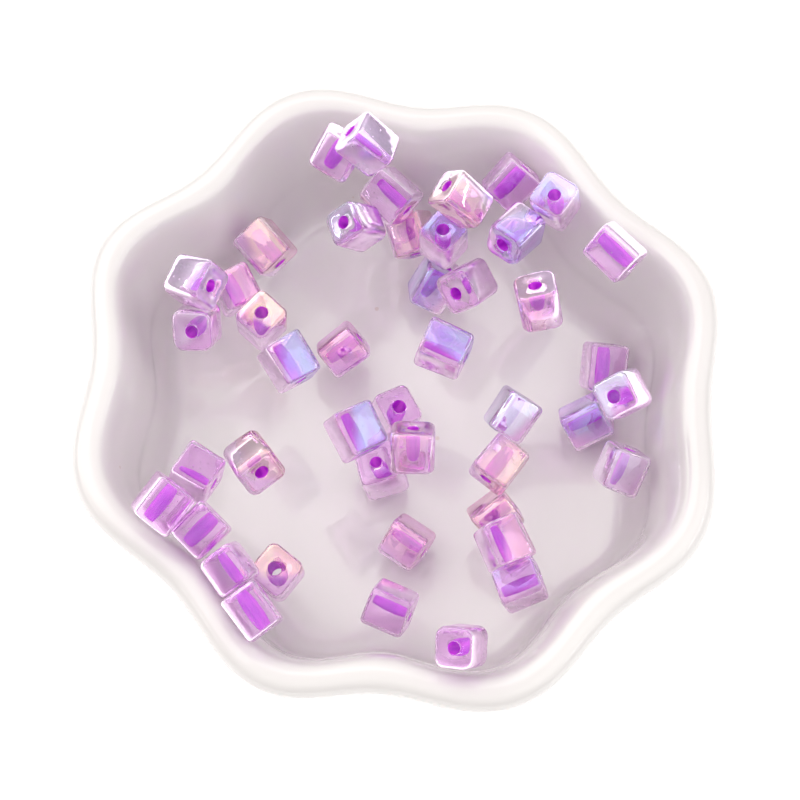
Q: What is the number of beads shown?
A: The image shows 45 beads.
